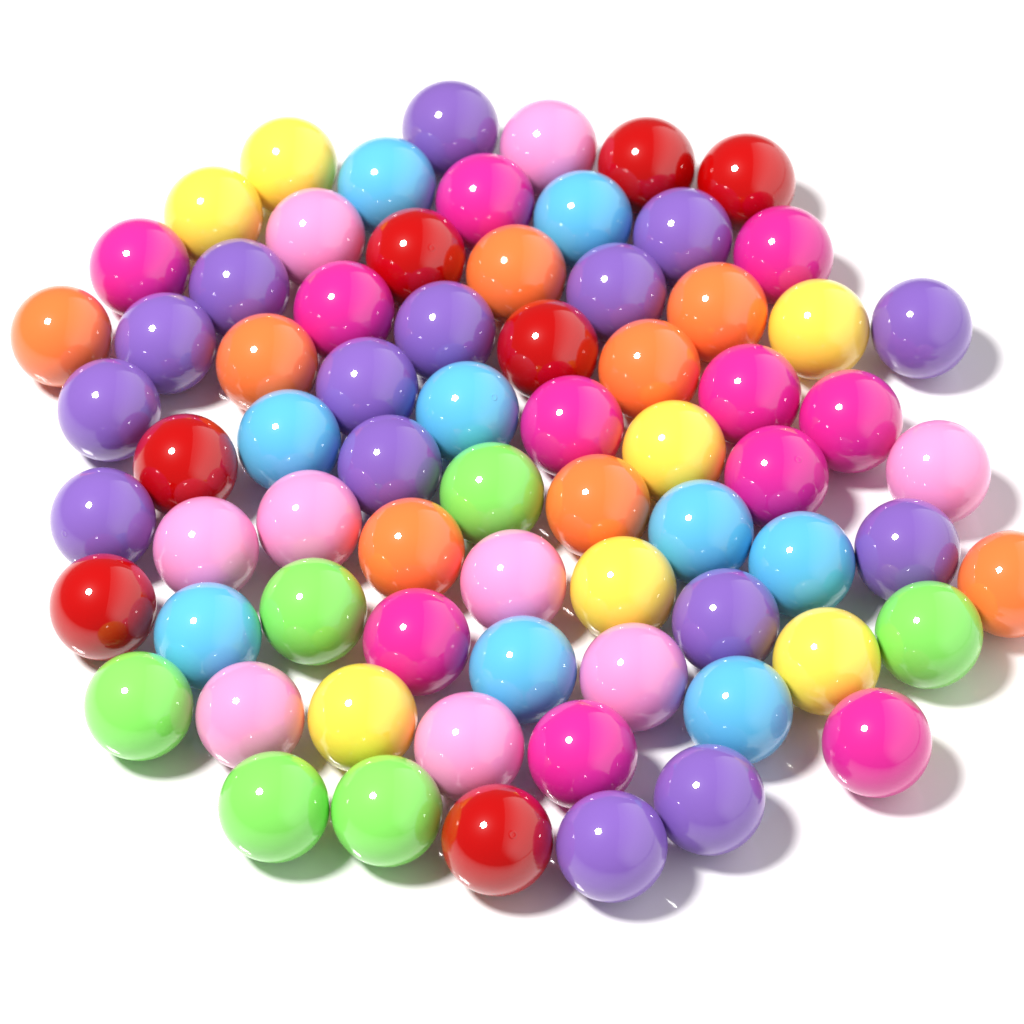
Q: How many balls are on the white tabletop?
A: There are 72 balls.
